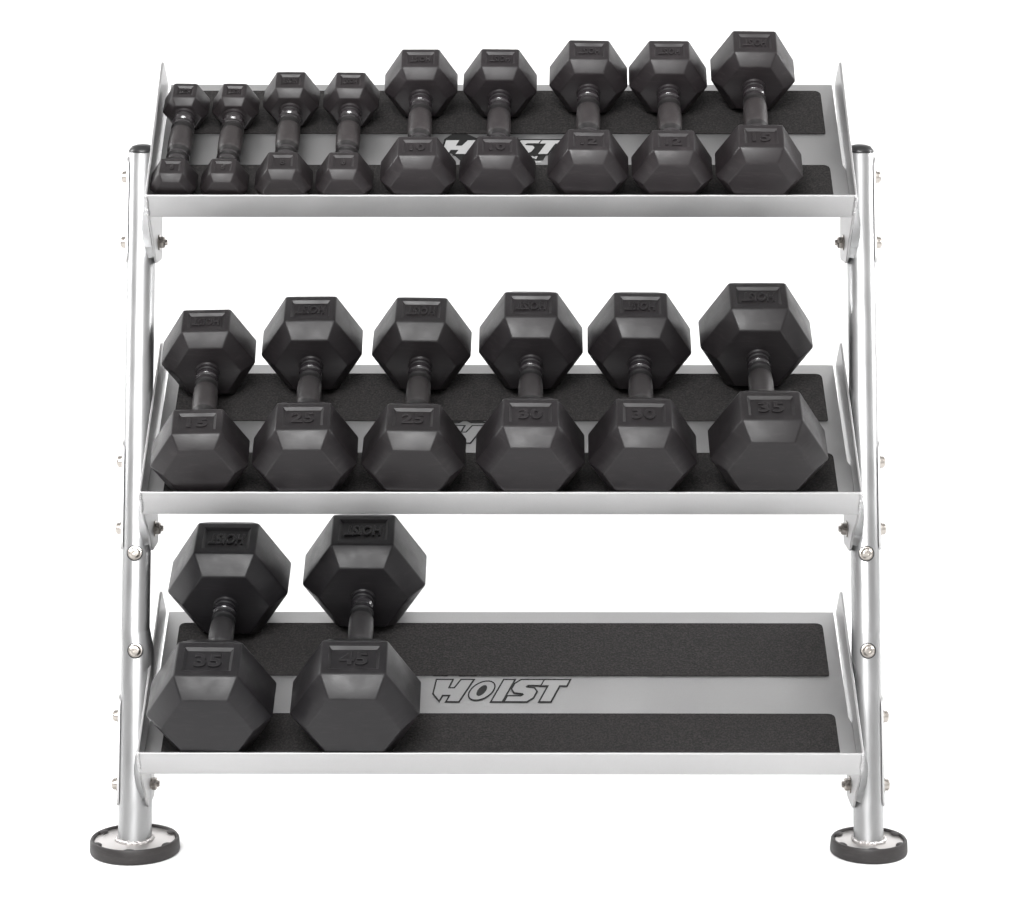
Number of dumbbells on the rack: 17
